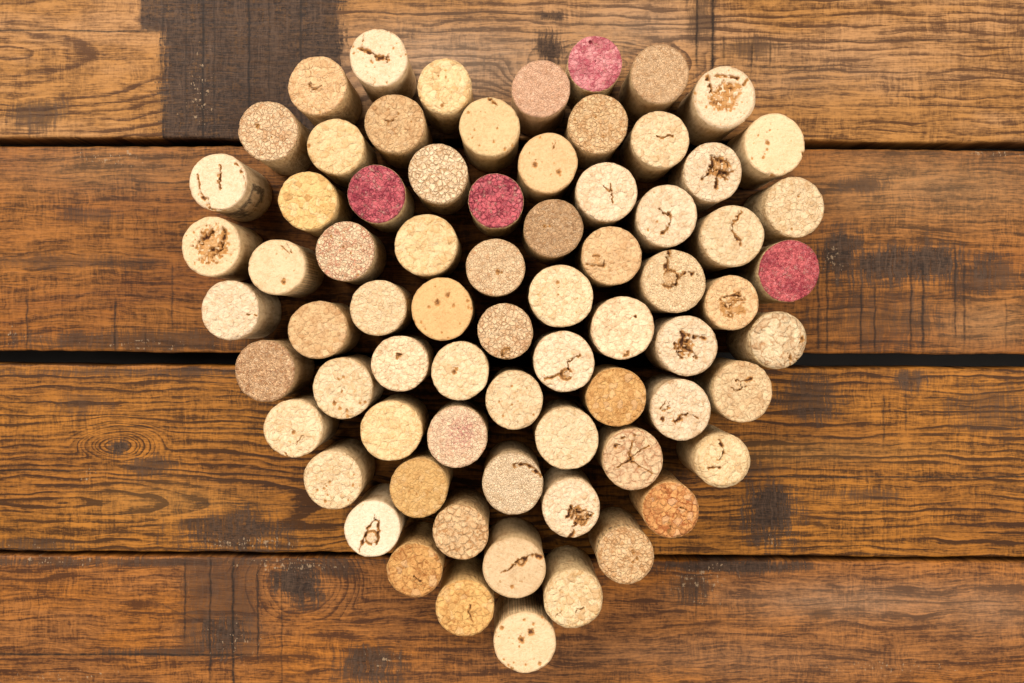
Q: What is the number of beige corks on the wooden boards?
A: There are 68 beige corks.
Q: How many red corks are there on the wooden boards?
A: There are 4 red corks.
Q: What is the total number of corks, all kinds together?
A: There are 72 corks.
